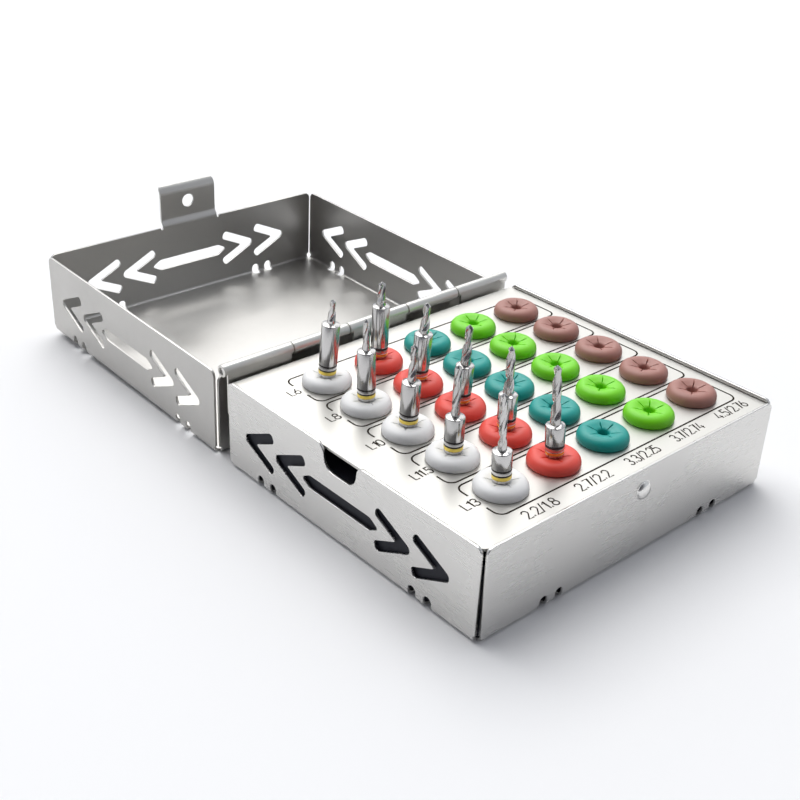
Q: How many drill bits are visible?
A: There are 10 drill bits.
